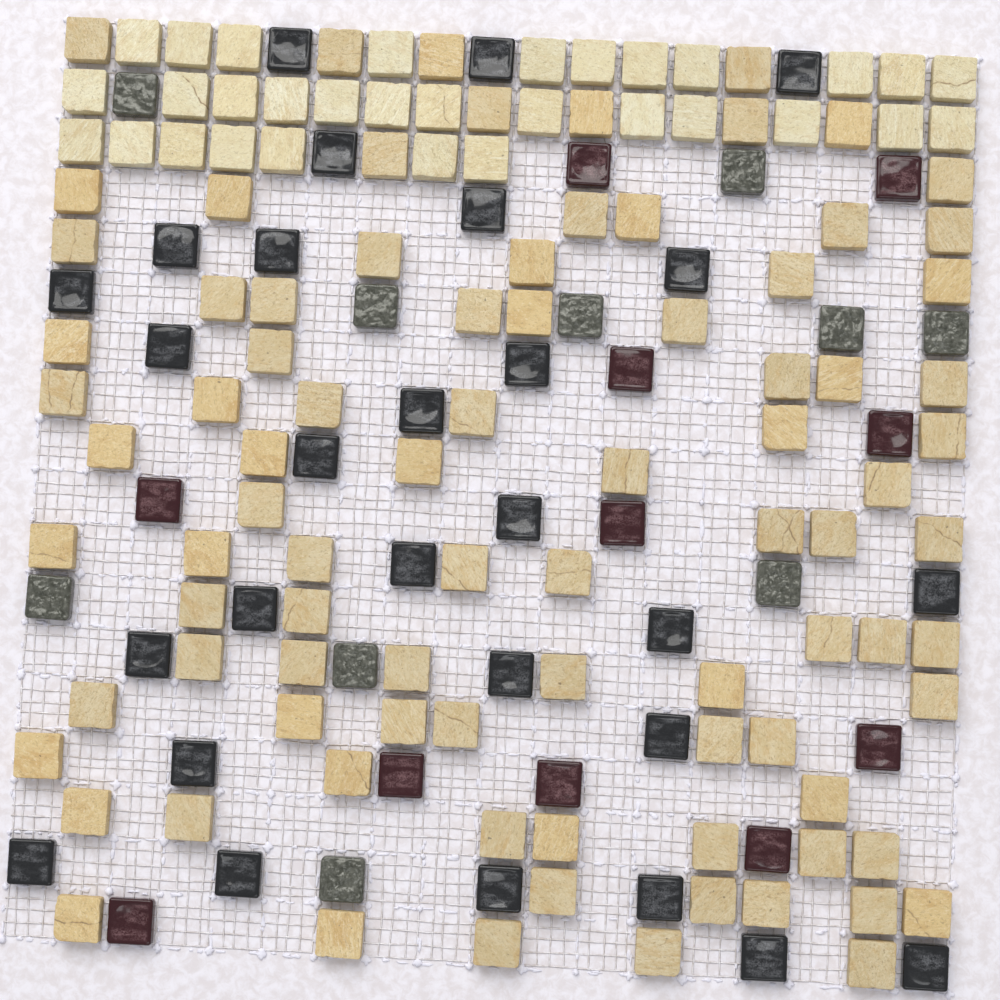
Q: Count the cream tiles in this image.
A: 31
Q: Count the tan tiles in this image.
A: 88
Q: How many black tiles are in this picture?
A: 28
